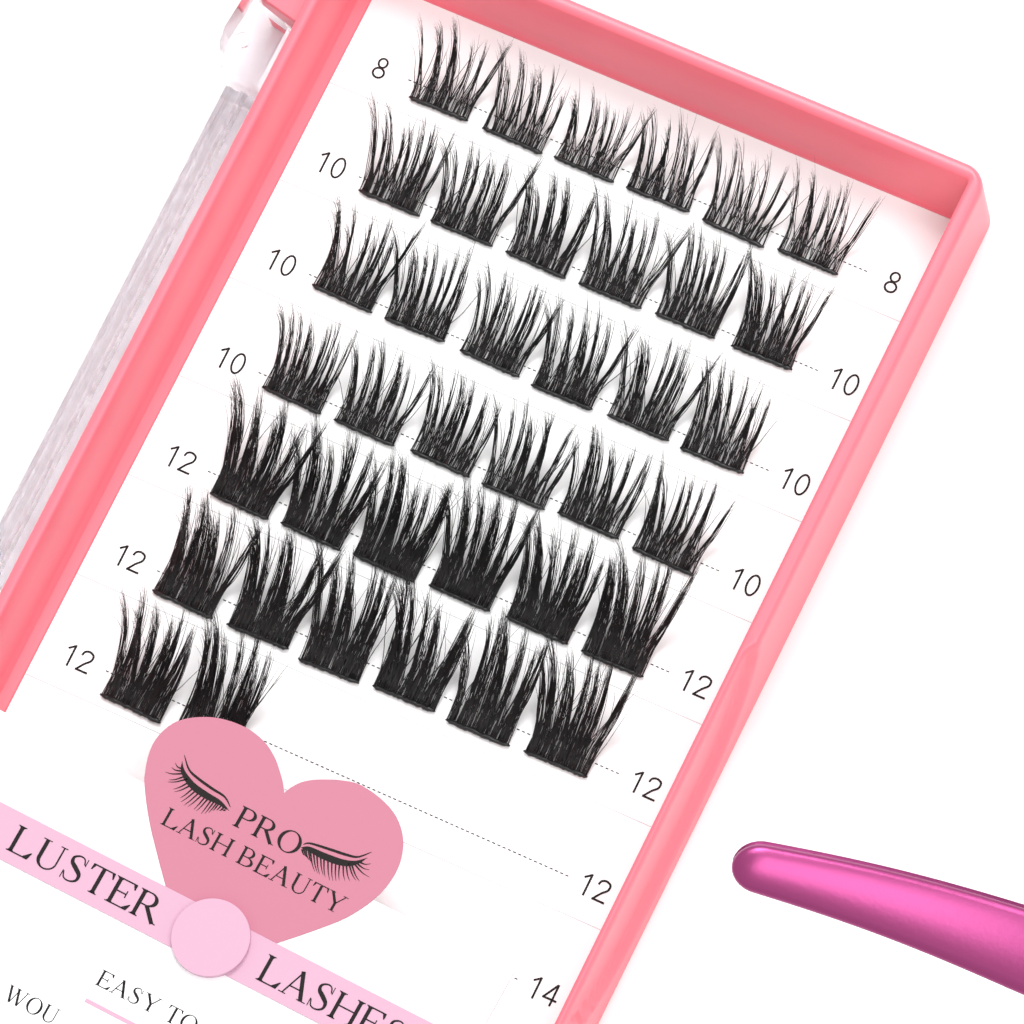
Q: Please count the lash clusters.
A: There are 38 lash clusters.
